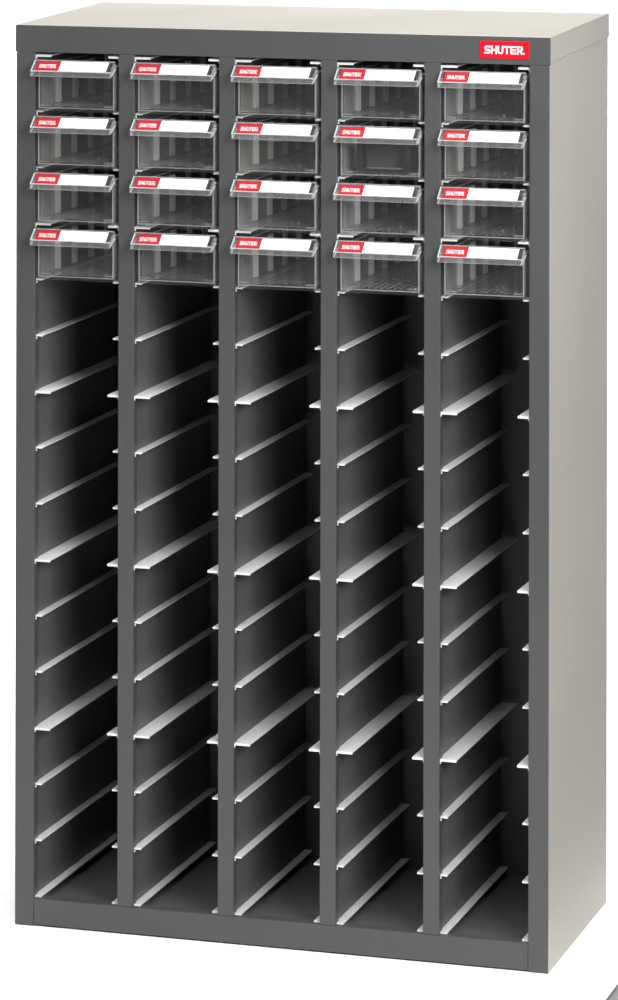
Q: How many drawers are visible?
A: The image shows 20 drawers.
